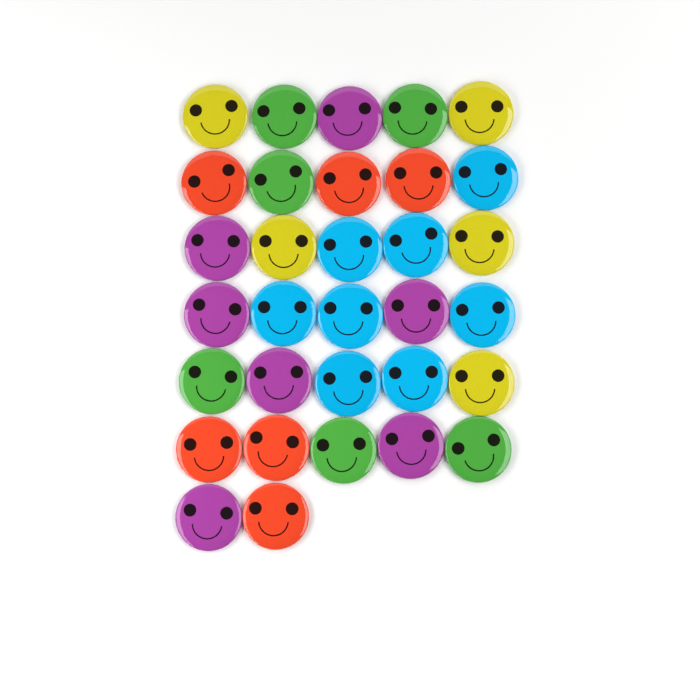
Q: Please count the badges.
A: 32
